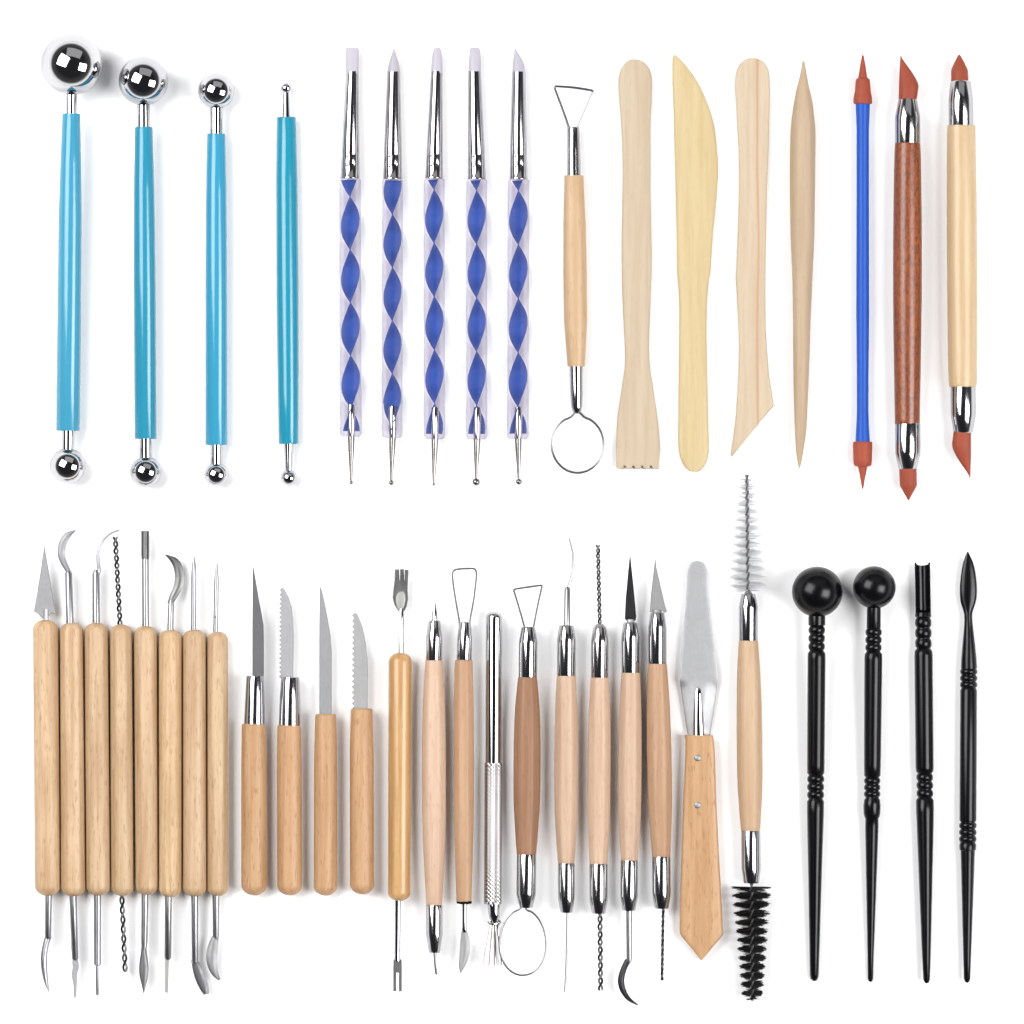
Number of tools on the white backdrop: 44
